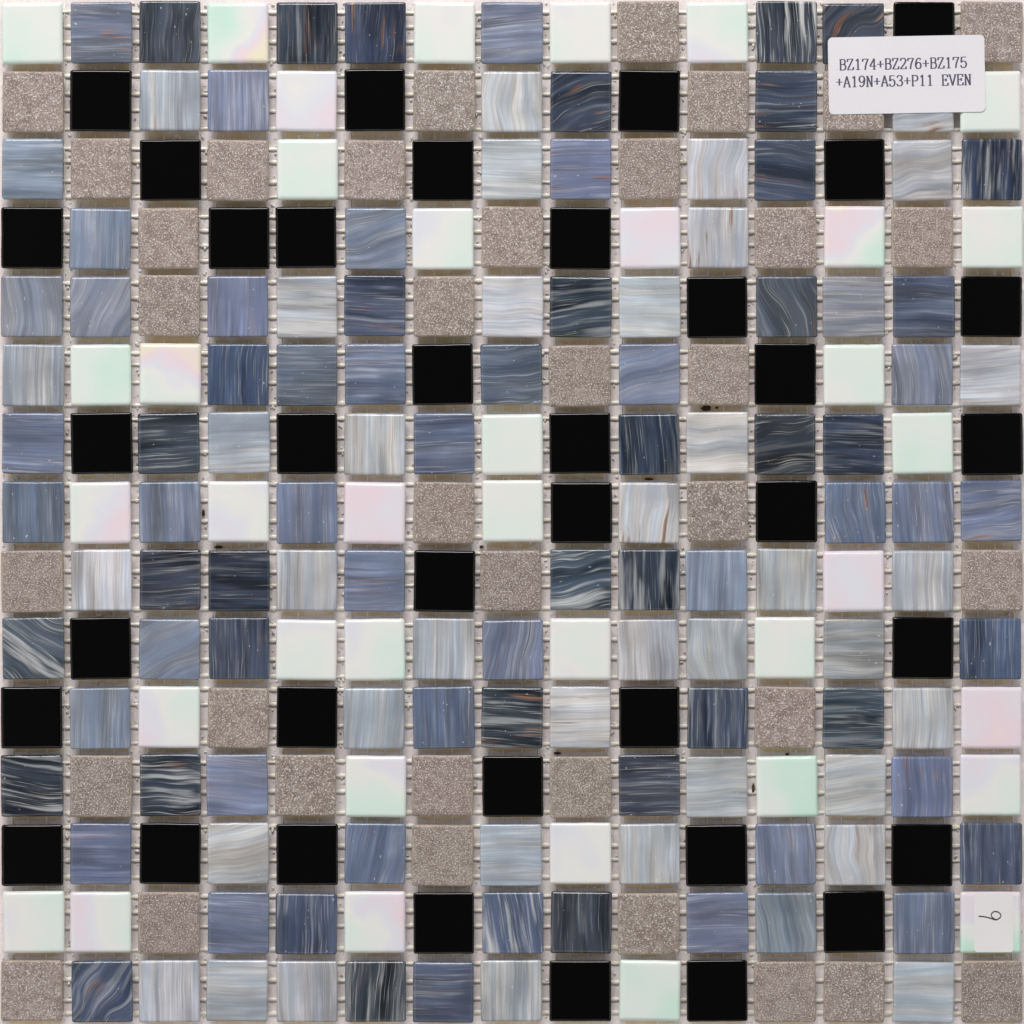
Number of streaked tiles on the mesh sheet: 115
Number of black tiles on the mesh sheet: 37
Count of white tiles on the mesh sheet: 37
